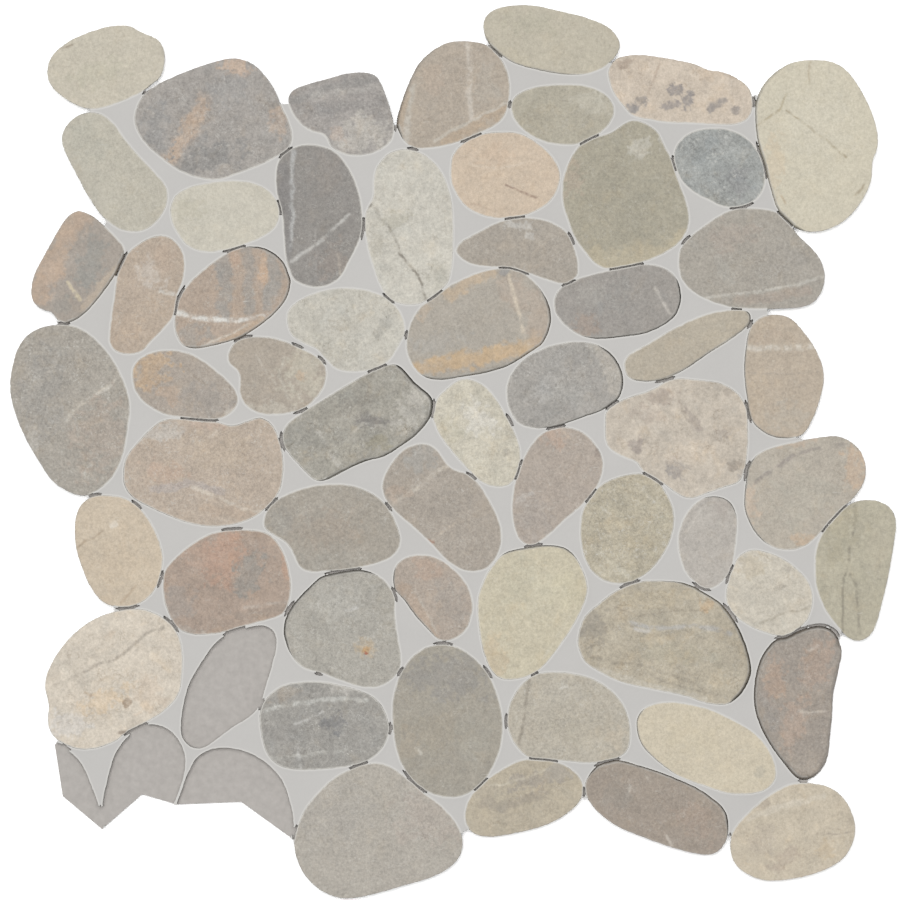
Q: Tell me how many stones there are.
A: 57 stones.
